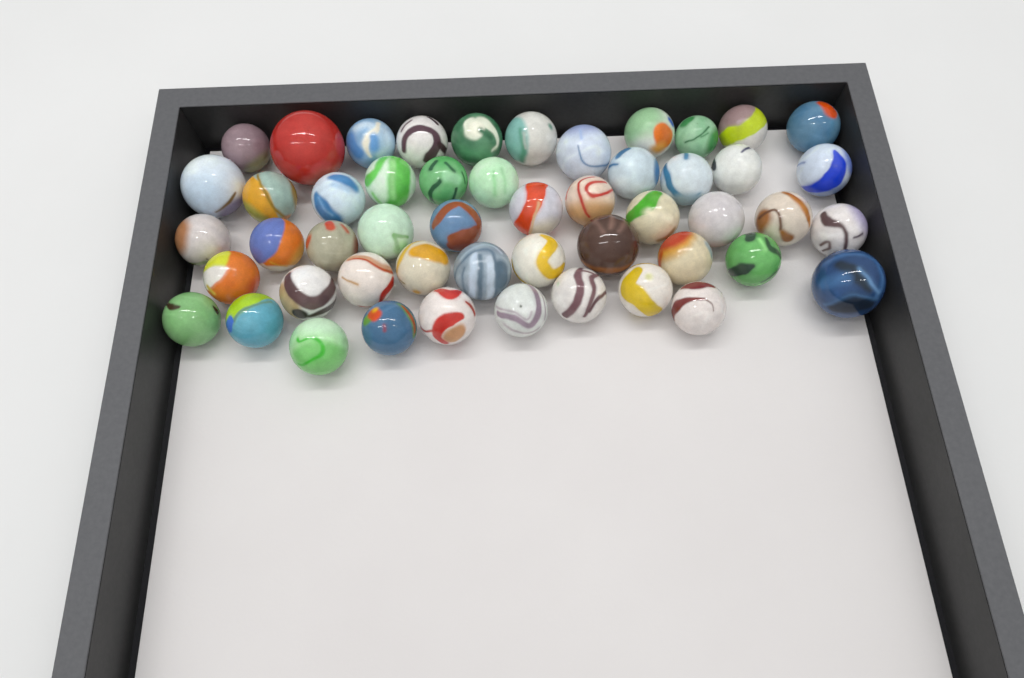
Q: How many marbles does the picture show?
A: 51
